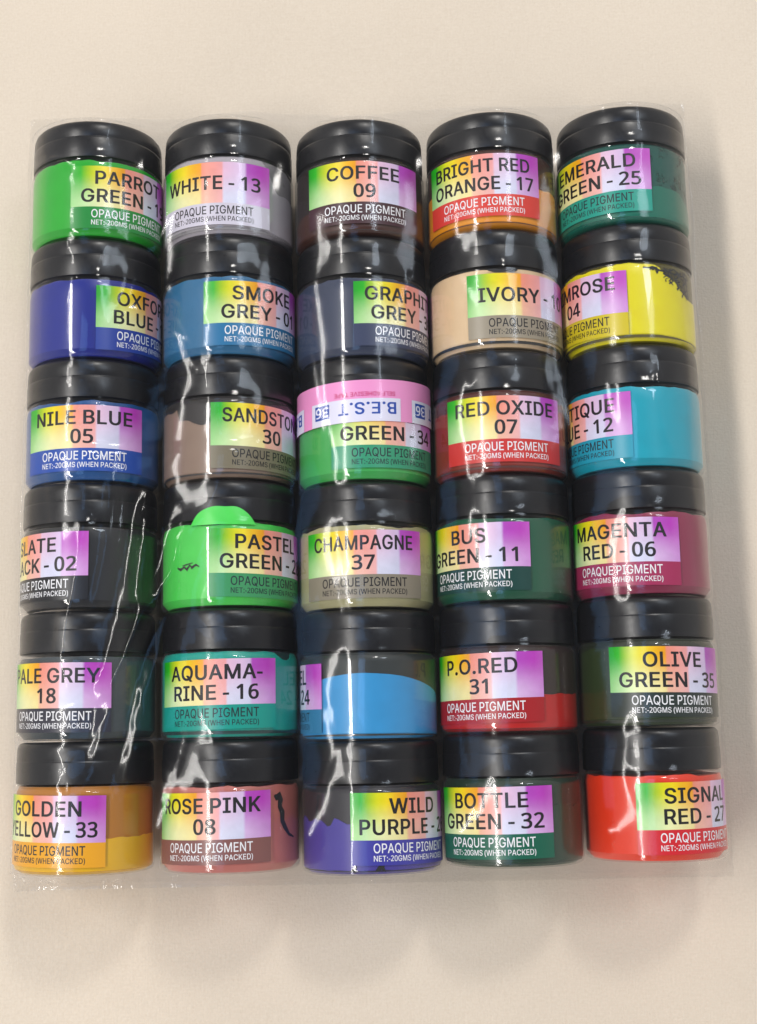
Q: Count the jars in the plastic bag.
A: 30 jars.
